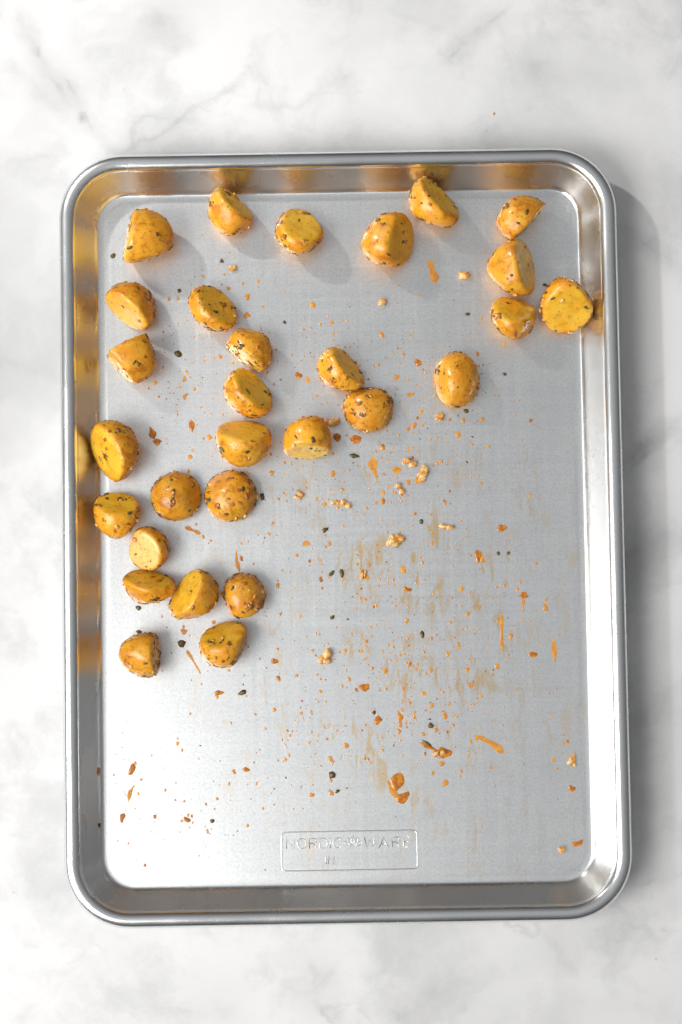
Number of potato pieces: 29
